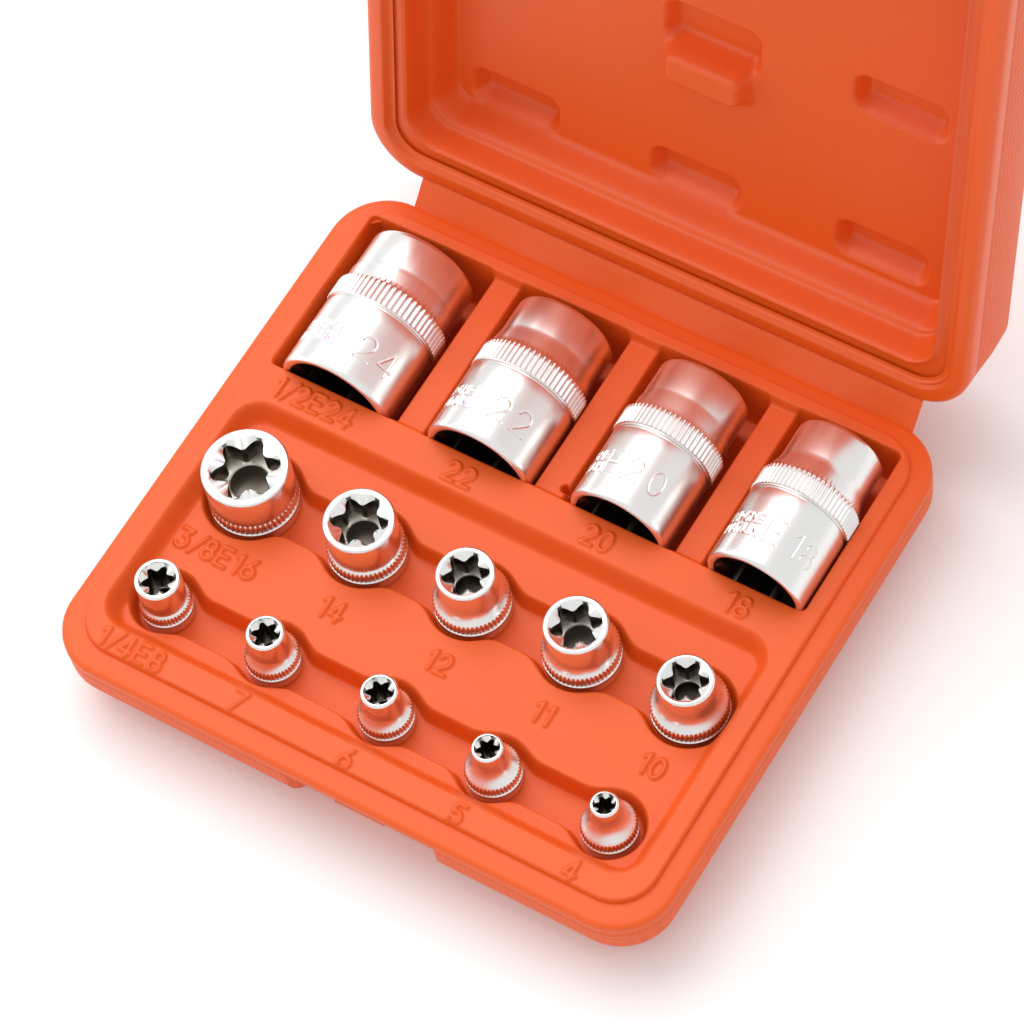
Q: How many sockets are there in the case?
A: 14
